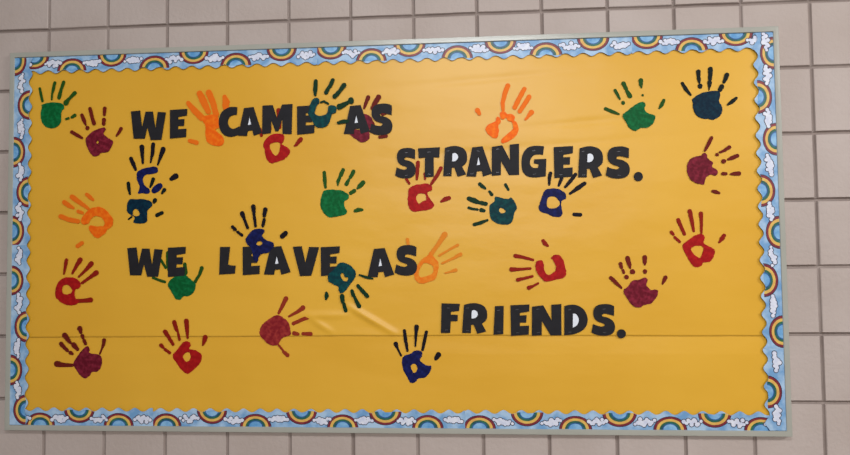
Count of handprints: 29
